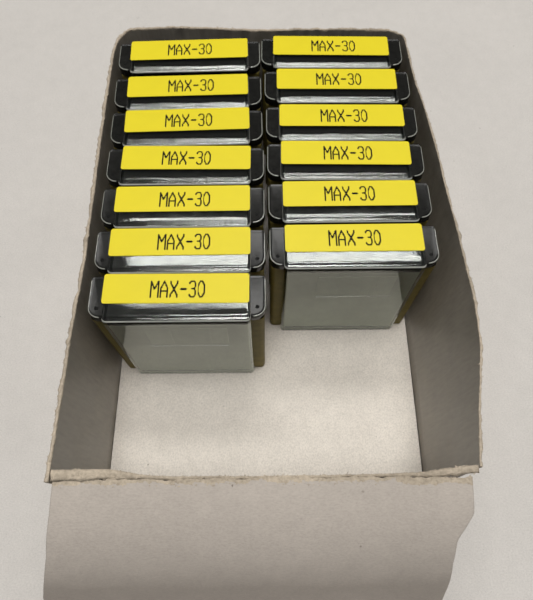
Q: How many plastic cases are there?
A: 13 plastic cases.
